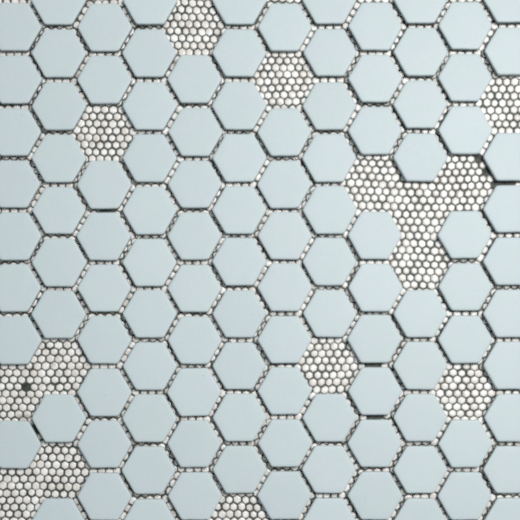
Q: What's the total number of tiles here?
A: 111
